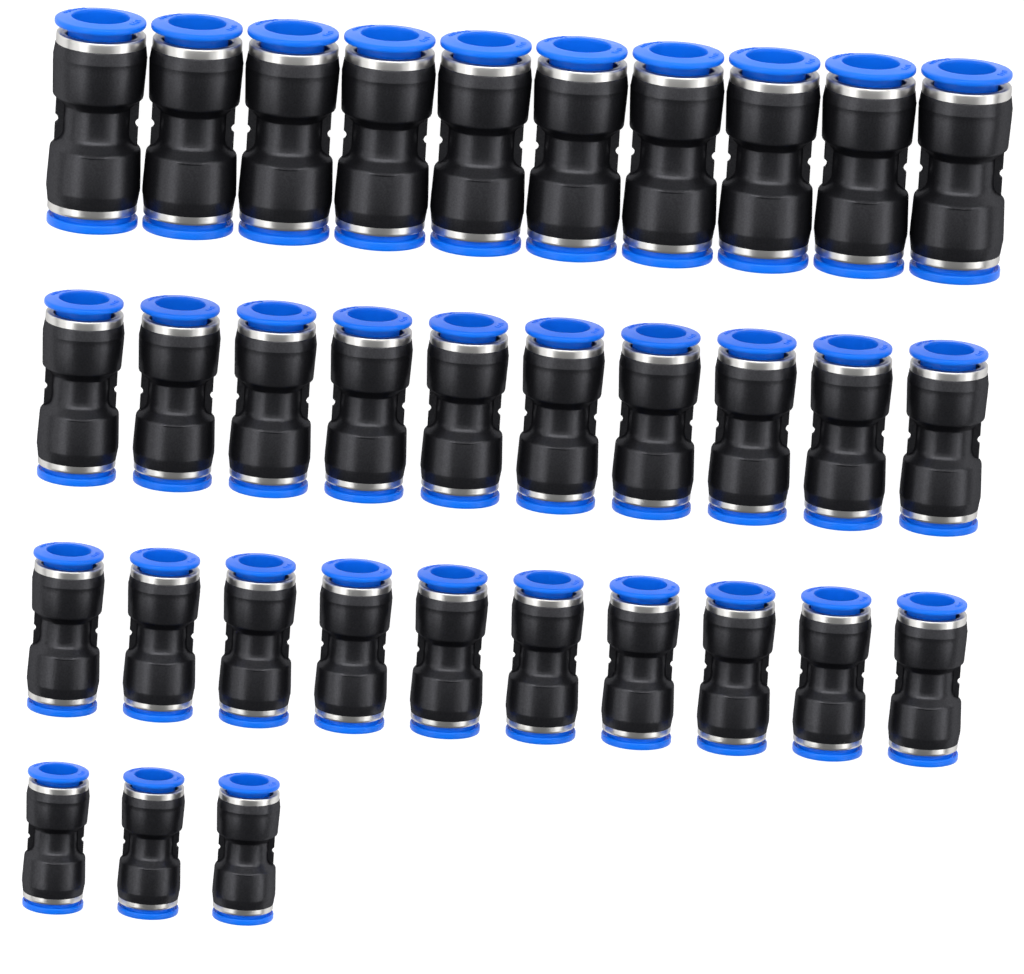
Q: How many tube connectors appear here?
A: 33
